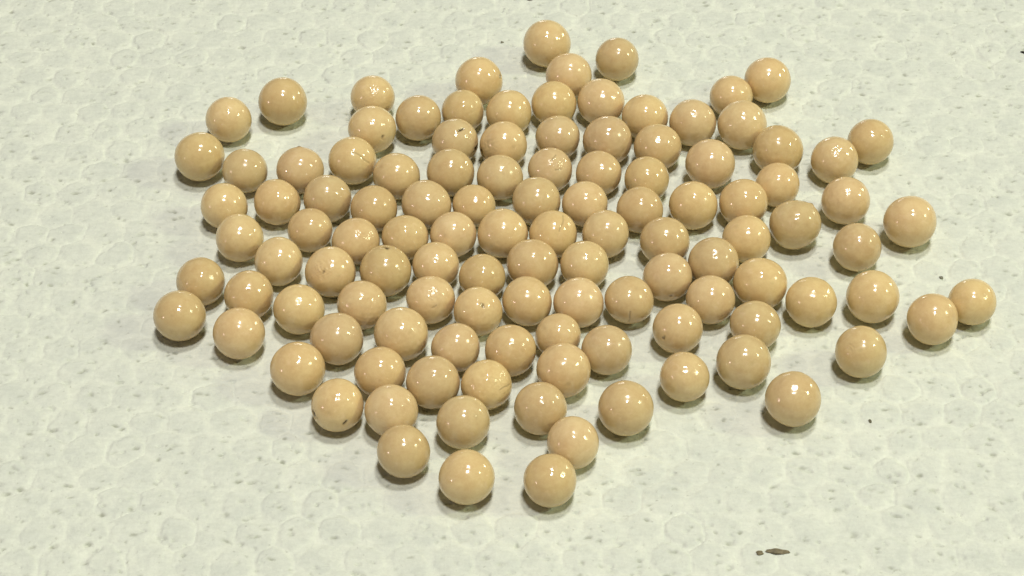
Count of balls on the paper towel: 115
